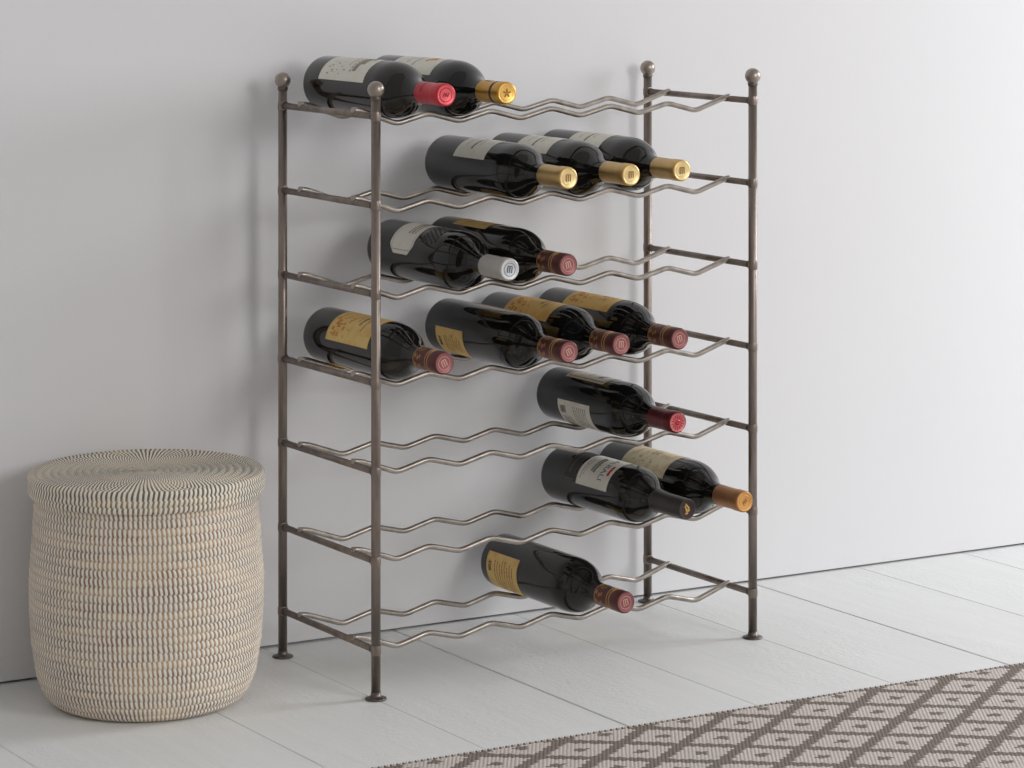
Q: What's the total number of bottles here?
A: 15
